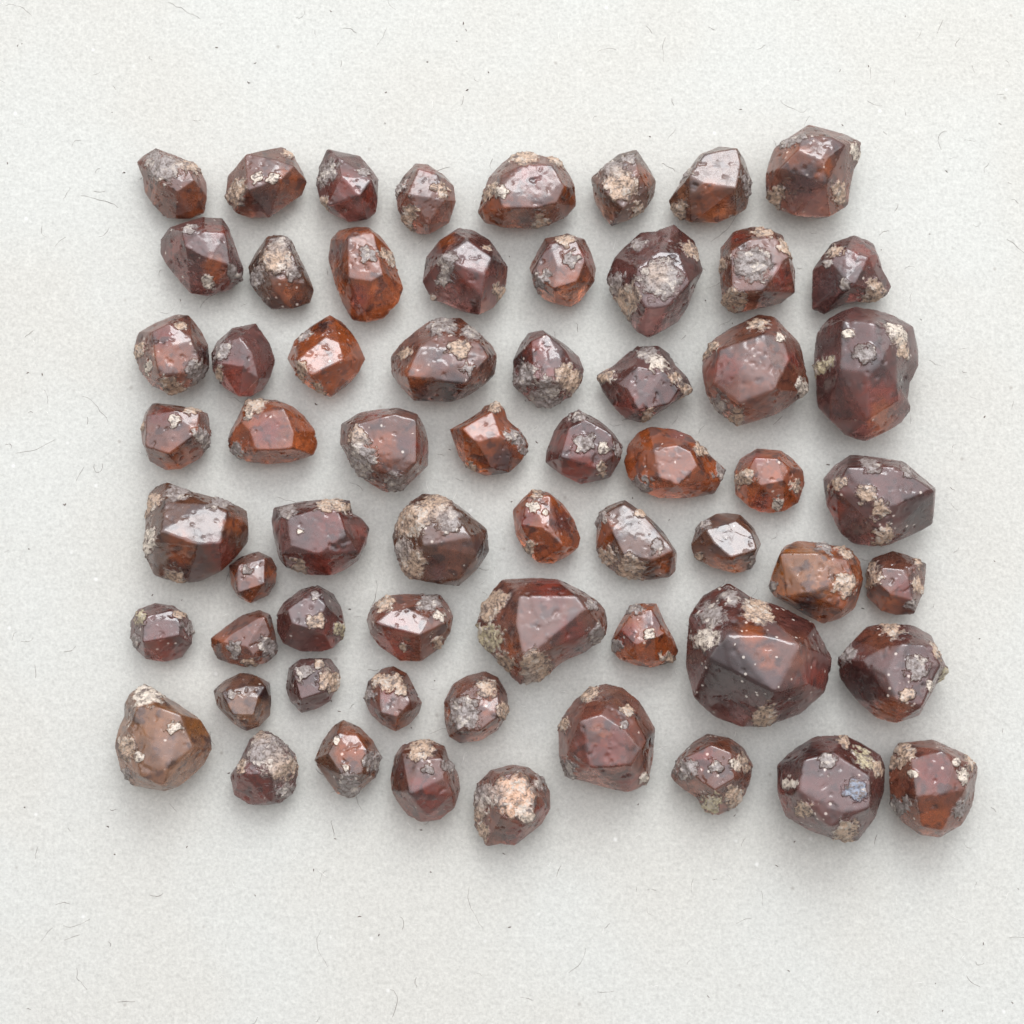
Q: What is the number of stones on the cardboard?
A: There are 62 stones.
